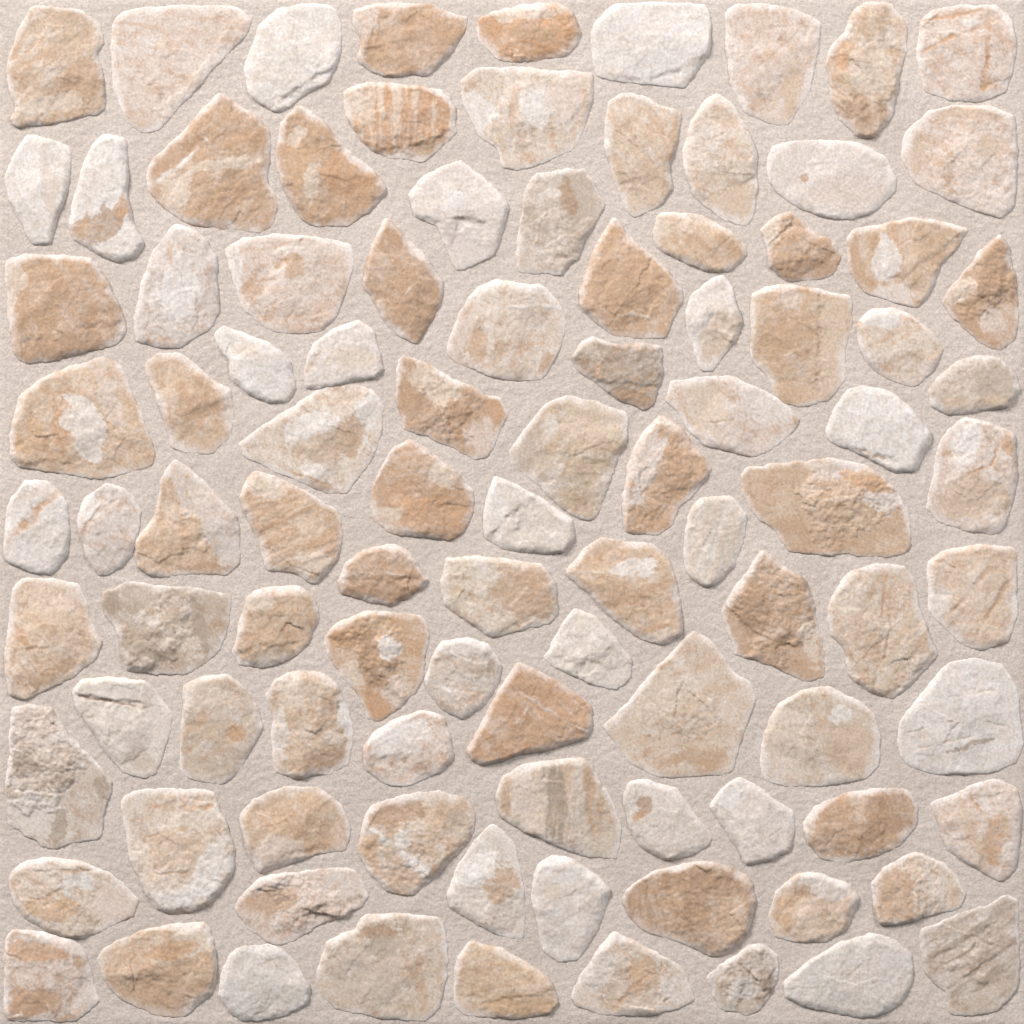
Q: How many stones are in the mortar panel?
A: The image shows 100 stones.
